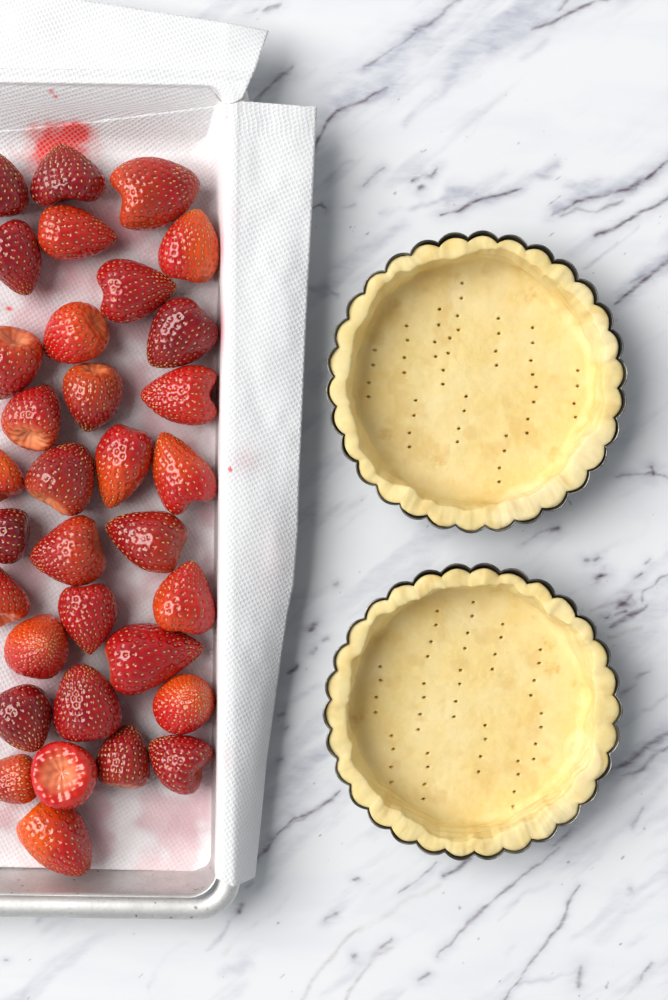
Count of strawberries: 33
